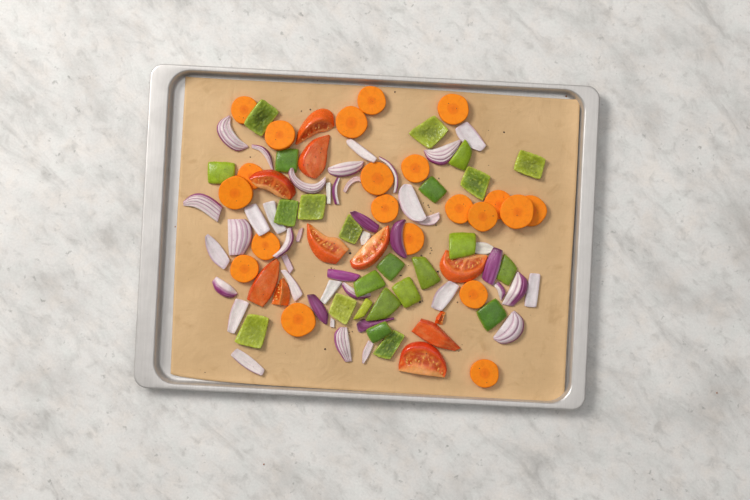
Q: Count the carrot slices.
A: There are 21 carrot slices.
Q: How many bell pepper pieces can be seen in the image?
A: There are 24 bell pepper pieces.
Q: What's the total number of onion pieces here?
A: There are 43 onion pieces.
